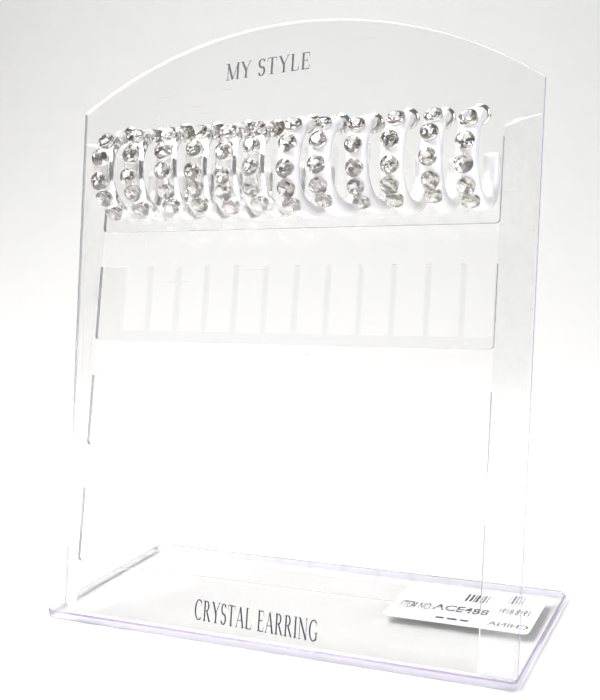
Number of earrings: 12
